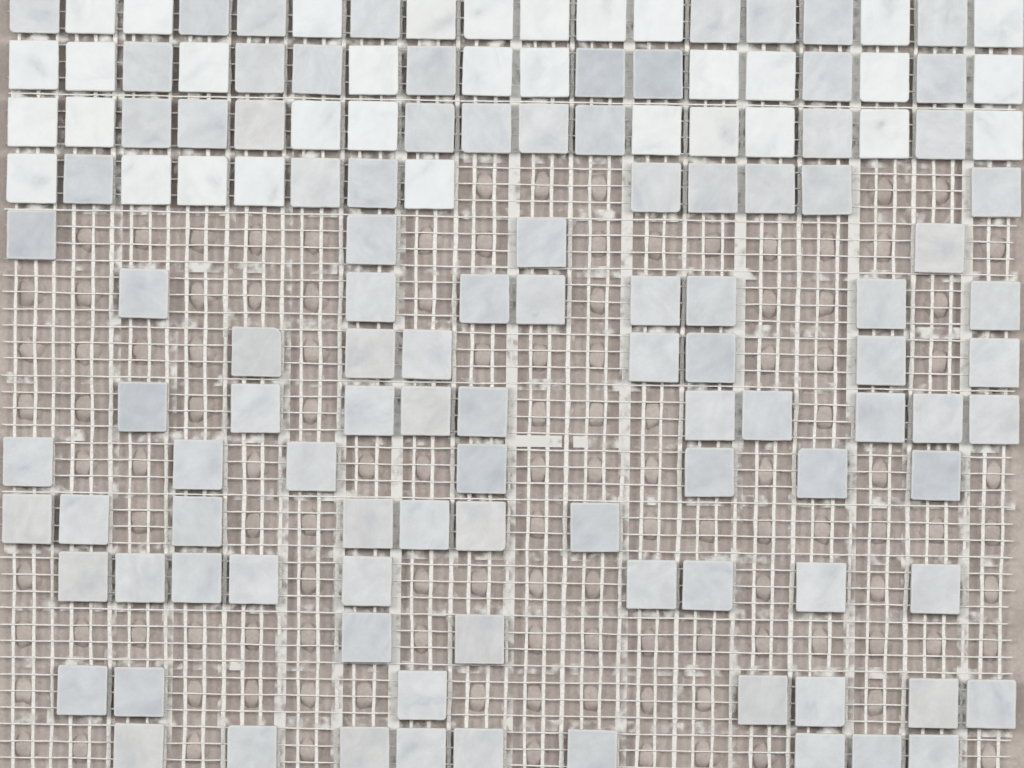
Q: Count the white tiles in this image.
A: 34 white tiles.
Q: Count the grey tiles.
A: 103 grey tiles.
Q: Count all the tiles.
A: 137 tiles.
